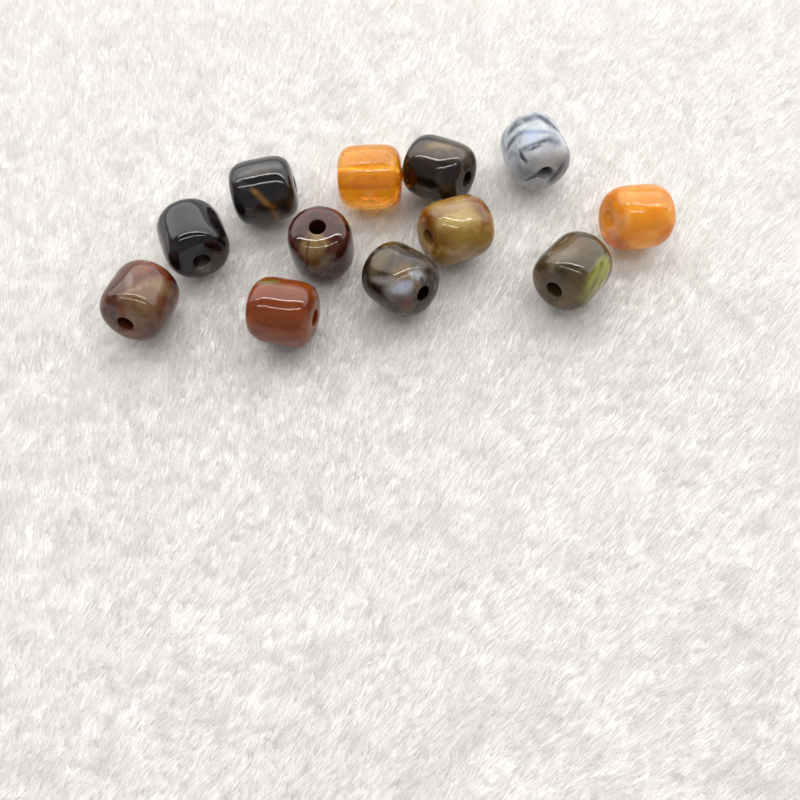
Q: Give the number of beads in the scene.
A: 12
